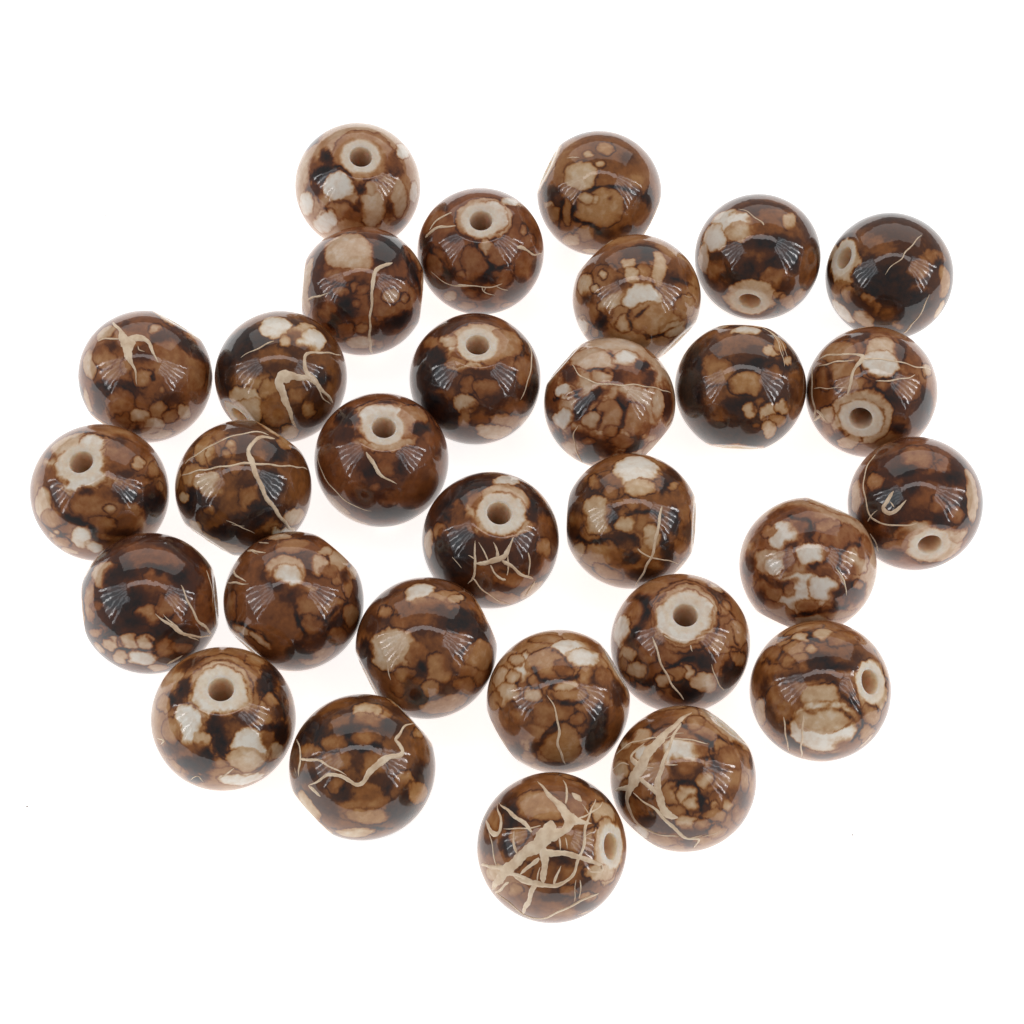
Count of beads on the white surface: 30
